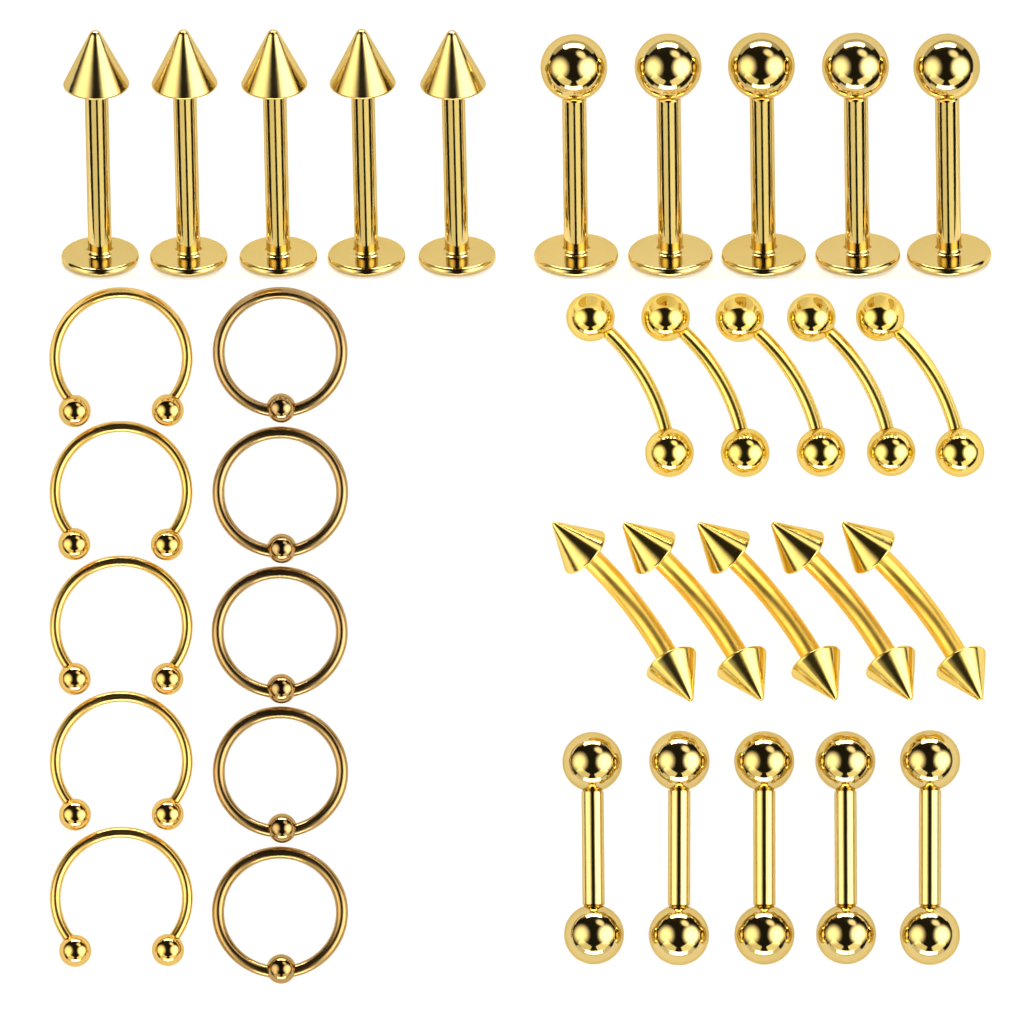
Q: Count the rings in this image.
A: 10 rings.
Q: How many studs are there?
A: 10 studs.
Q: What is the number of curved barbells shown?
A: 10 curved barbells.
